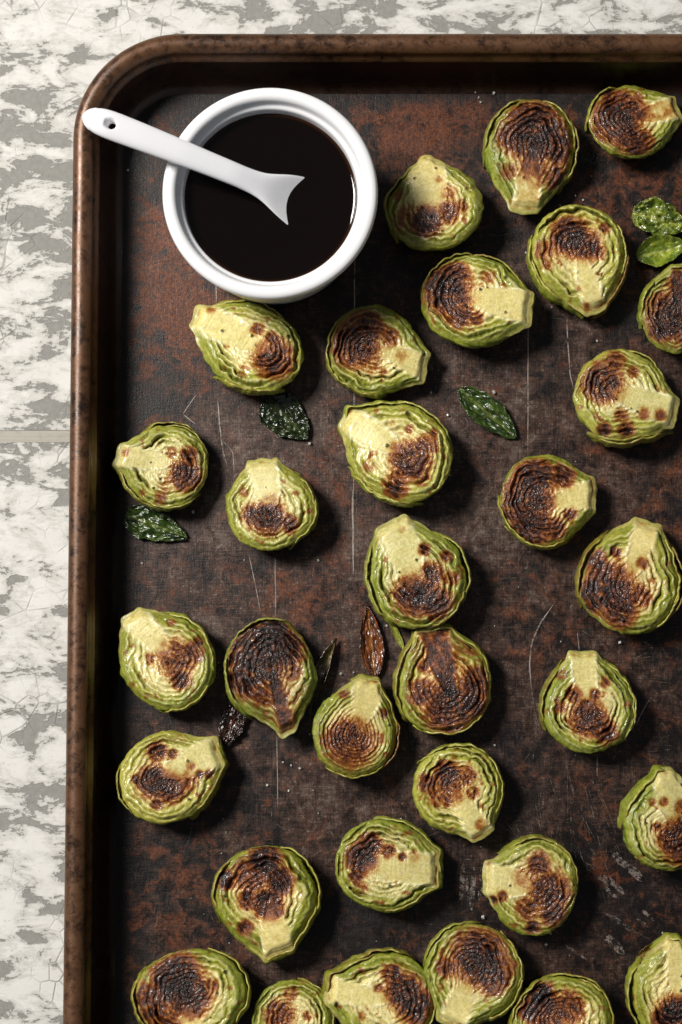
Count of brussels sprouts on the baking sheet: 32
